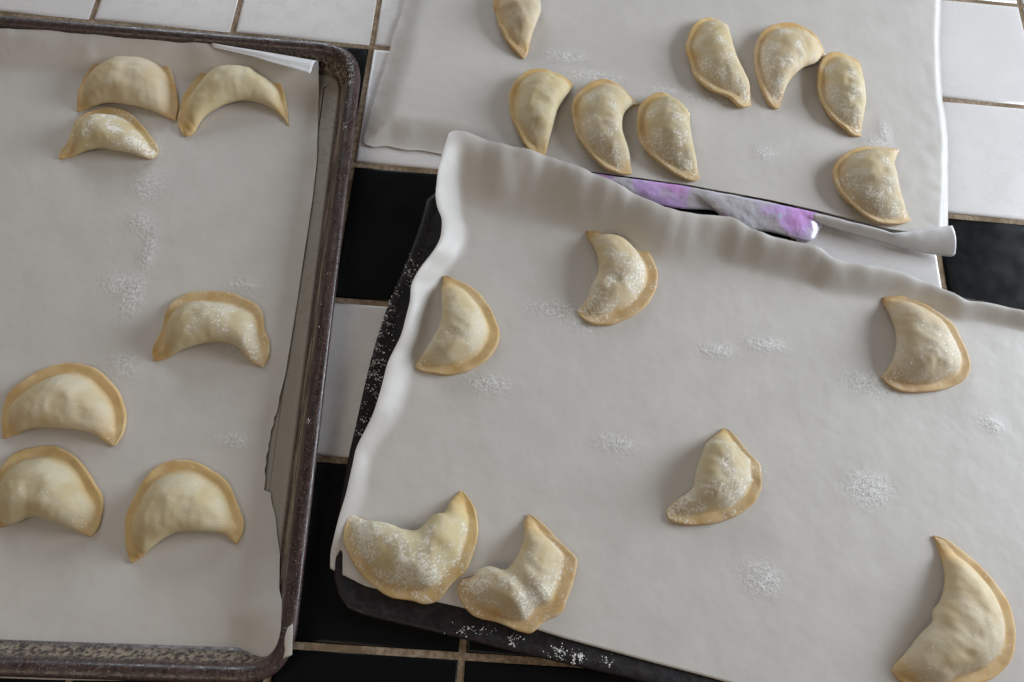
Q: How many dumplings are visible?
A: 22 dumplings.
